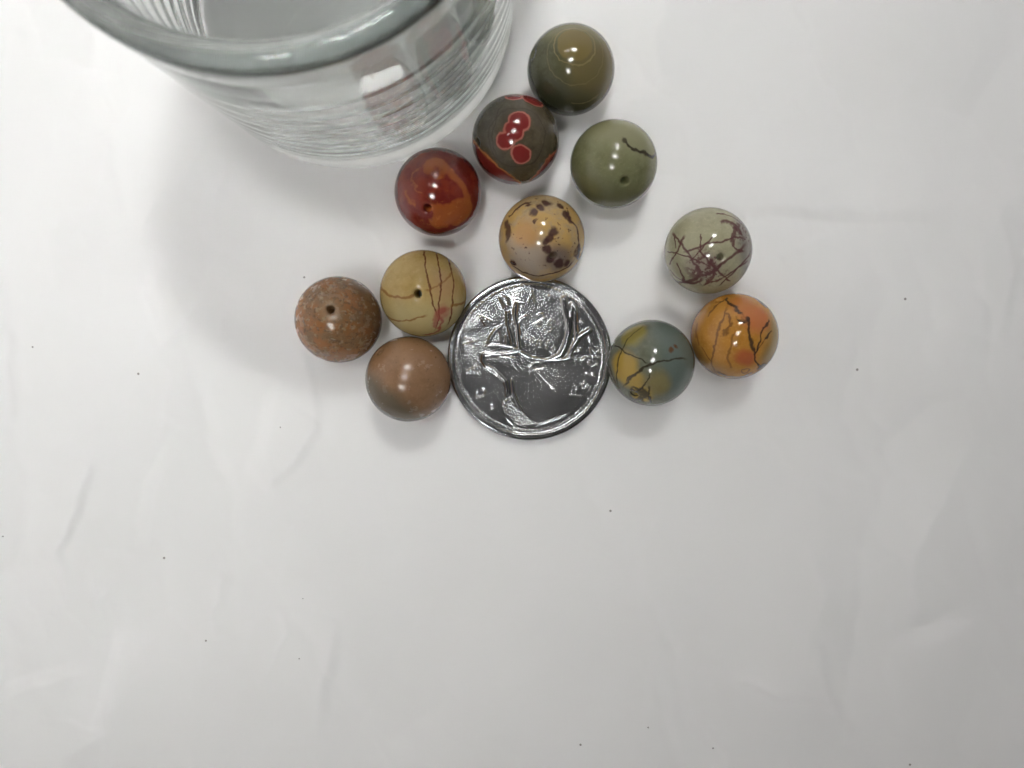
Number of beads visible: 11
